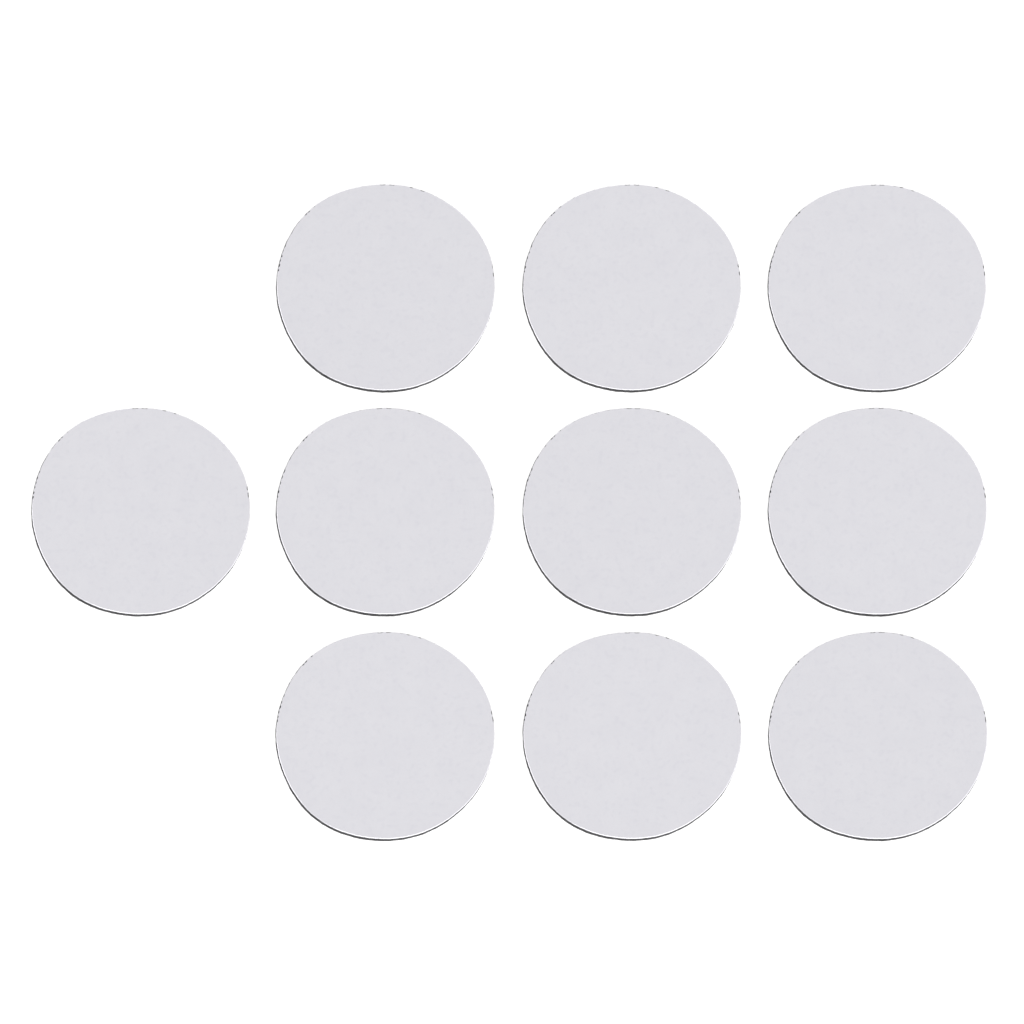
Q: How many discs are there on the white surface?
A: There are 10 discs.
